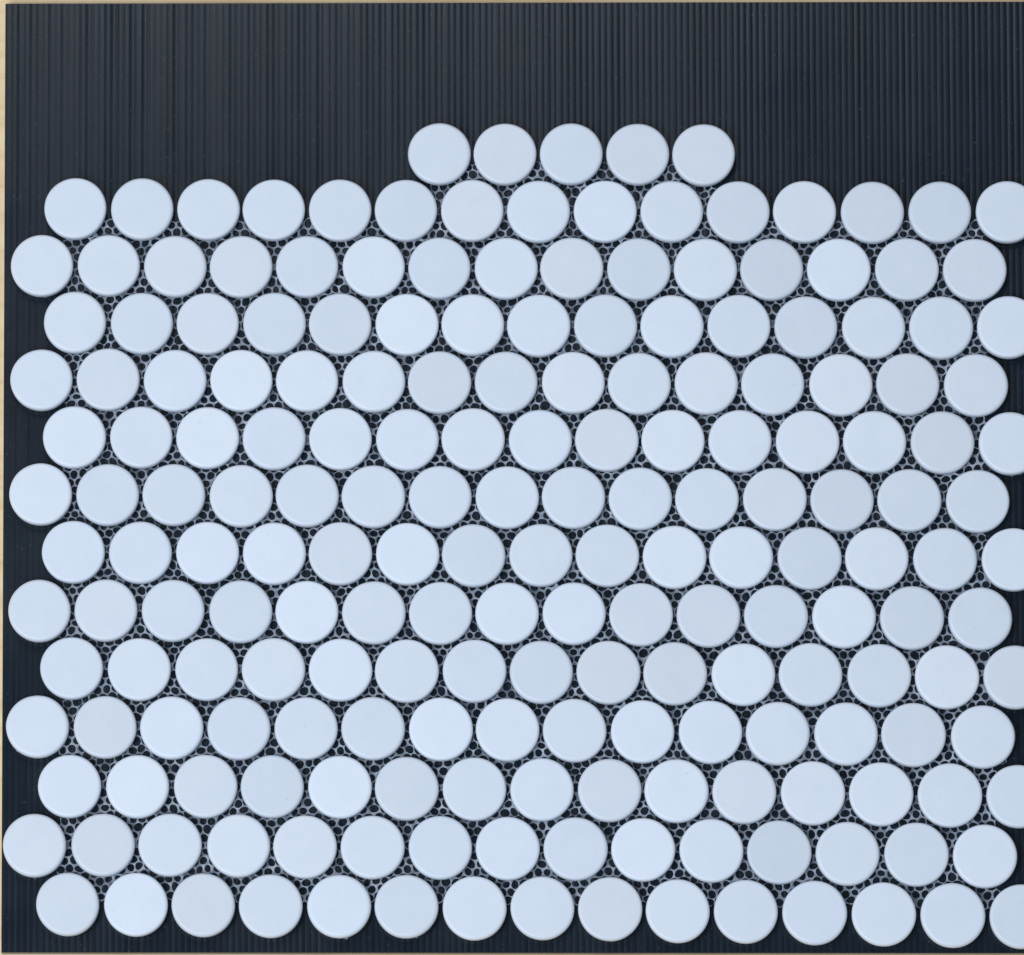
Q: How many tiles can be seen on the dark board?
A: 200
